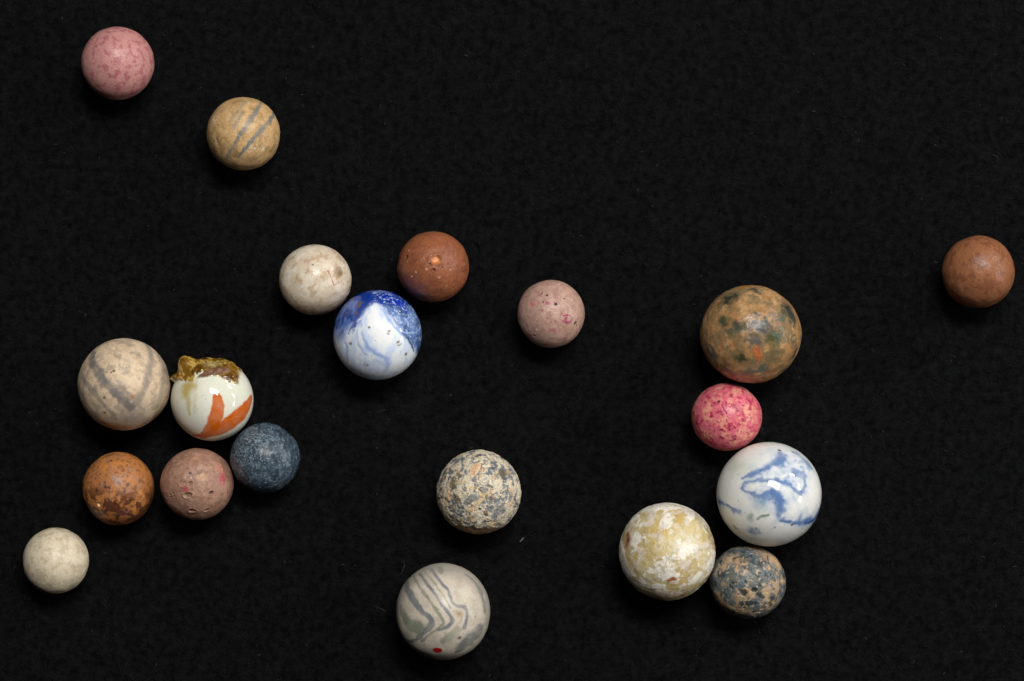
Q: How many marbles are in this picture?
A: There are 20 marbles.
